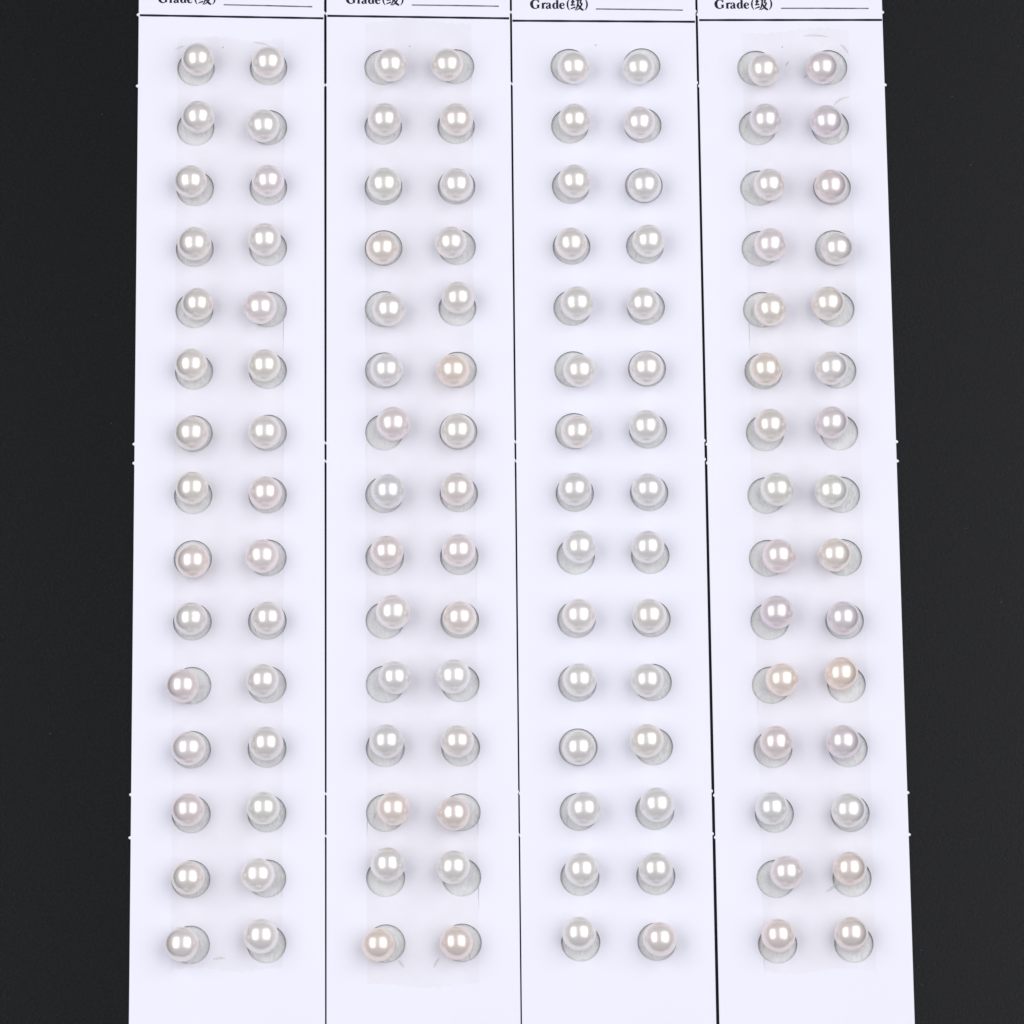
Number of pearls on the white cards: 120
